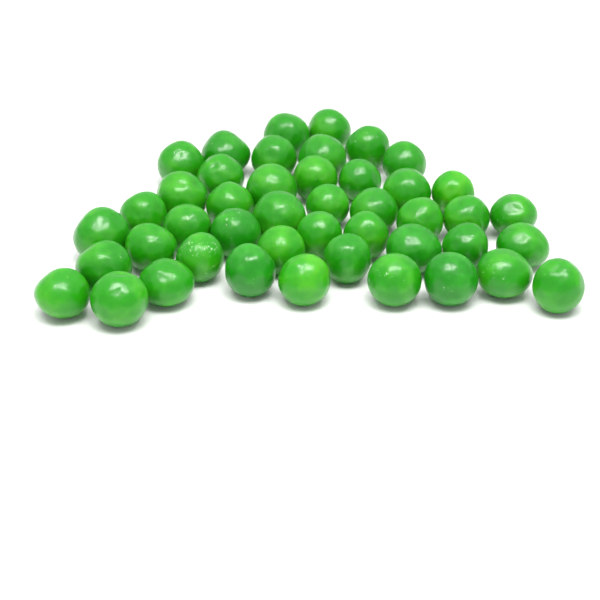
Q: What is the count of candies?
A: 45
